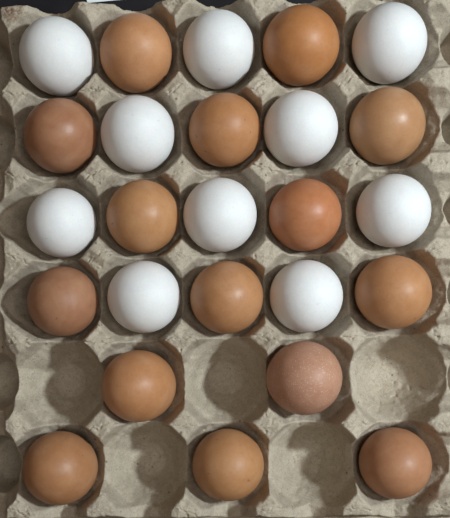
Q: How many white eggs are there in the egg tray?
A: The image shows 10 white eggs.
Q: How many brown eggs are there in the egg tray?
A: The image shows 15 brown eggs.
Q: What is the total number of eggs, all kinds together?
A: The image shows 25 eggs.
